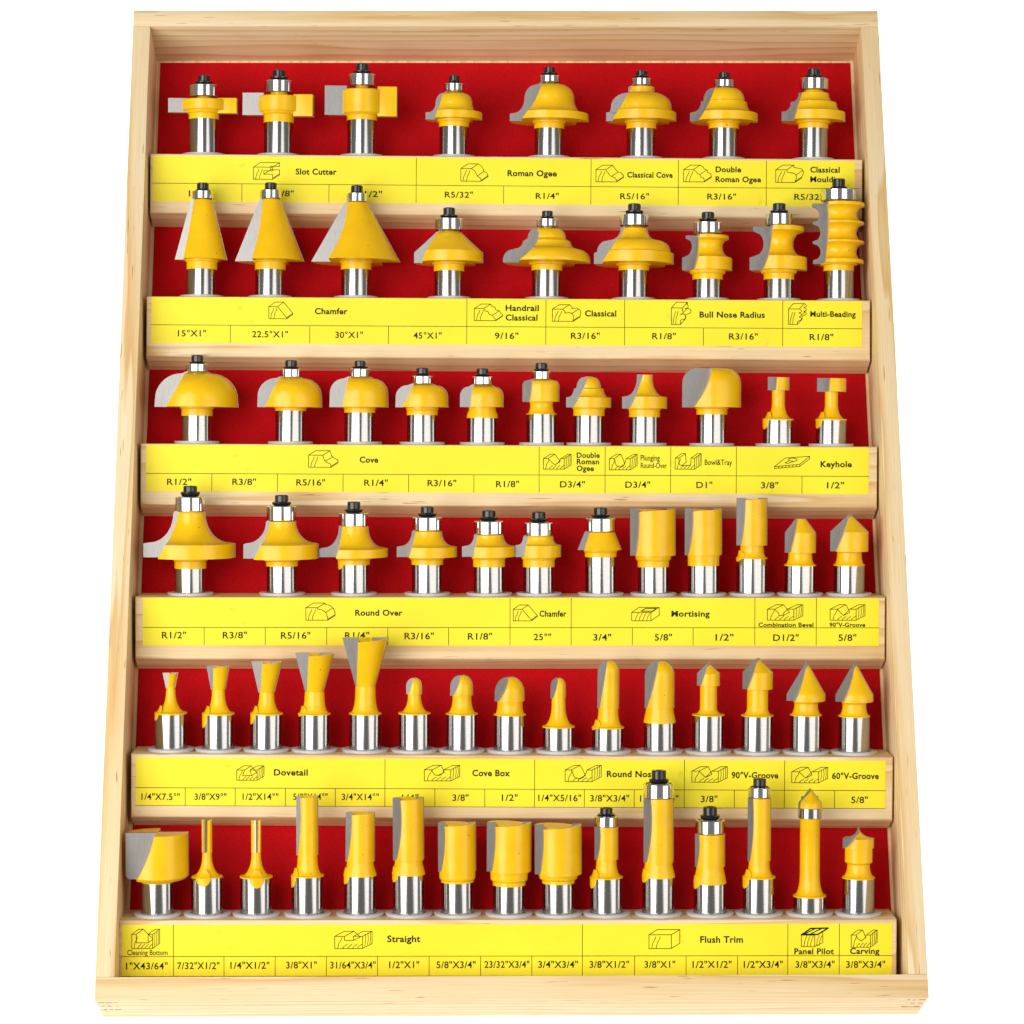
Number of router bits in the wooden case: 70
